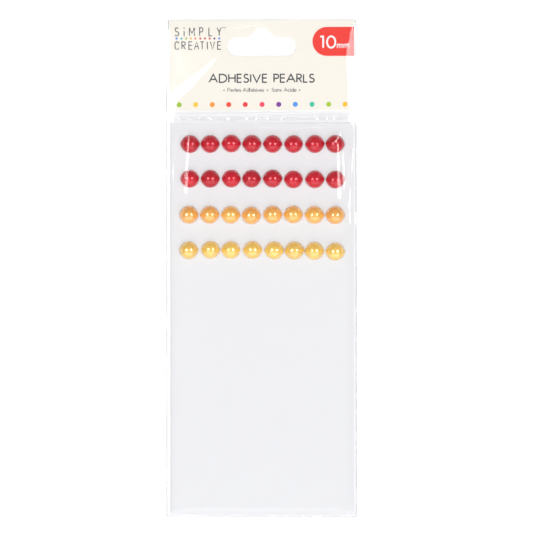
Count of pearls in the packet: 32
